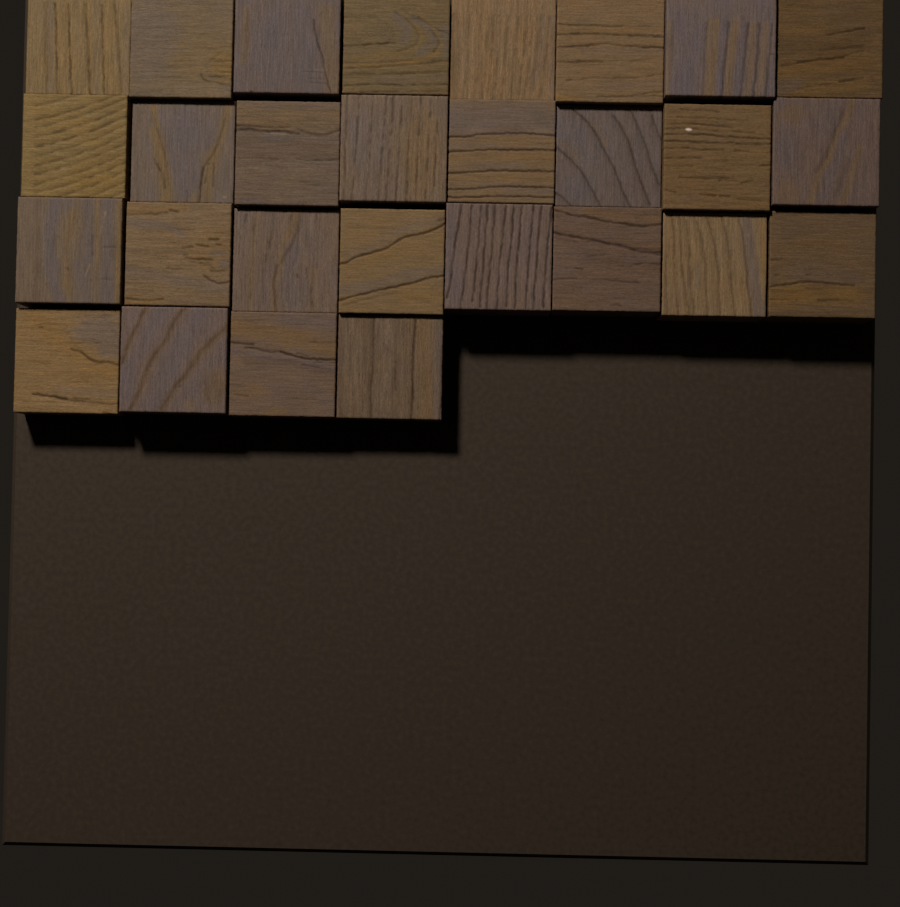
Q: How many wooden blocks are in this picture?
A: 28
